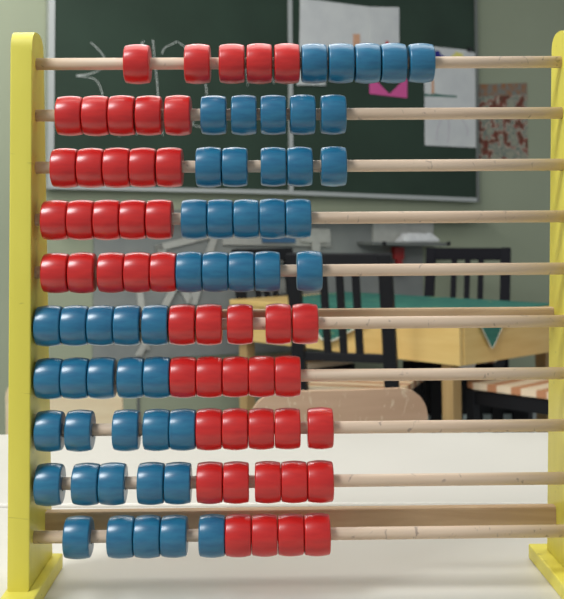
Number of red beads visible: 49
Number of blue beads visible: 50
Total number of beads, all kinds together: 99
